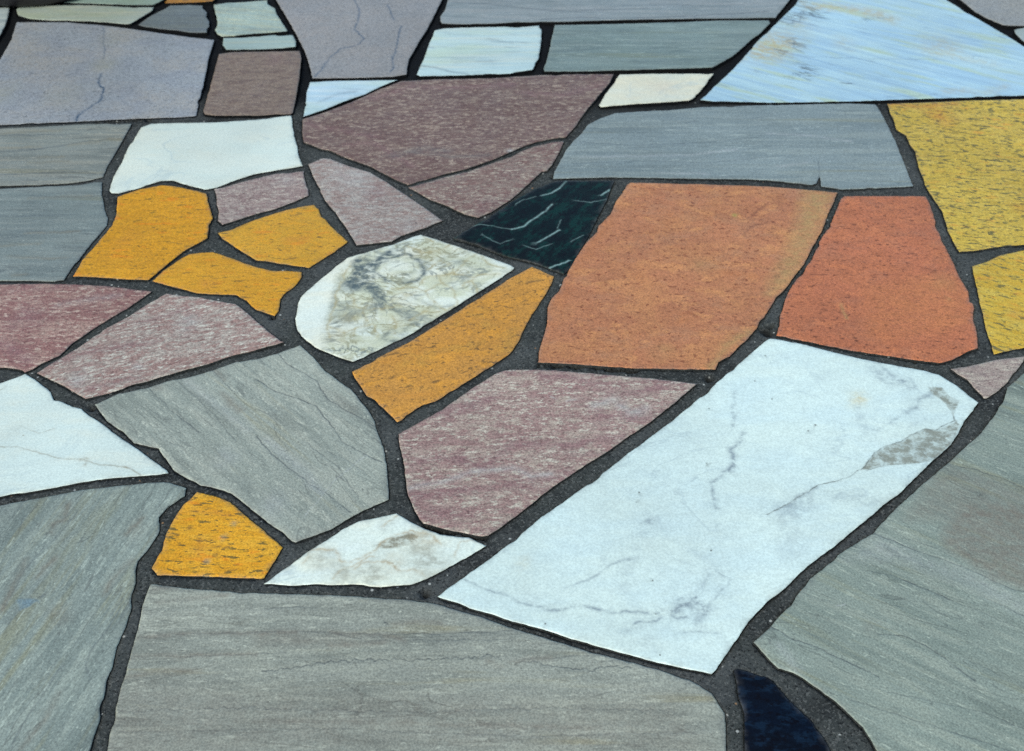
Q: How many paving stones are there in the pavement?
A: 49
